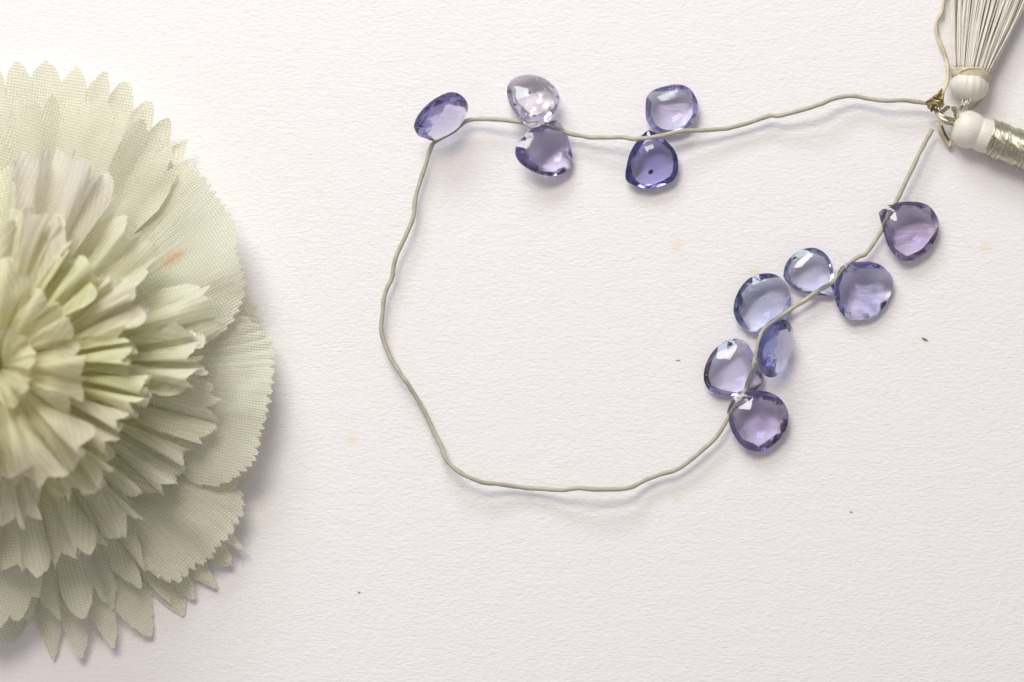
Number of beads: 12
